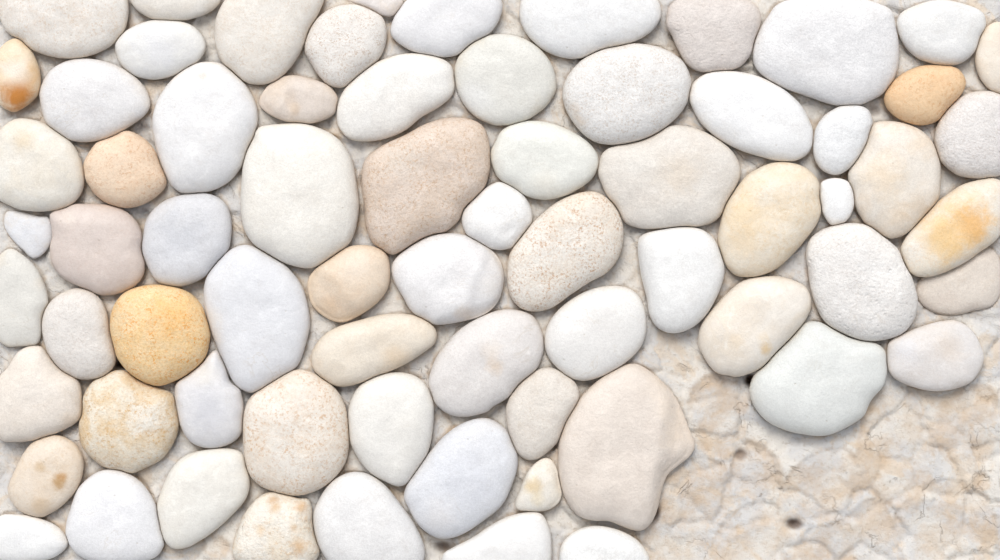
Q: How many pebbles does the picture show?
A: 70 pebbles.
